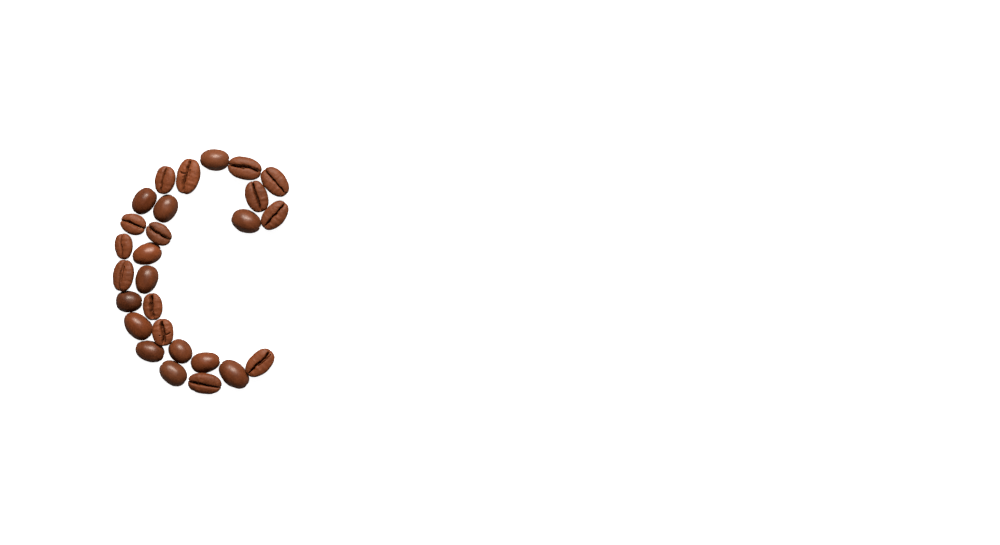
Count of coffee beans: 27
